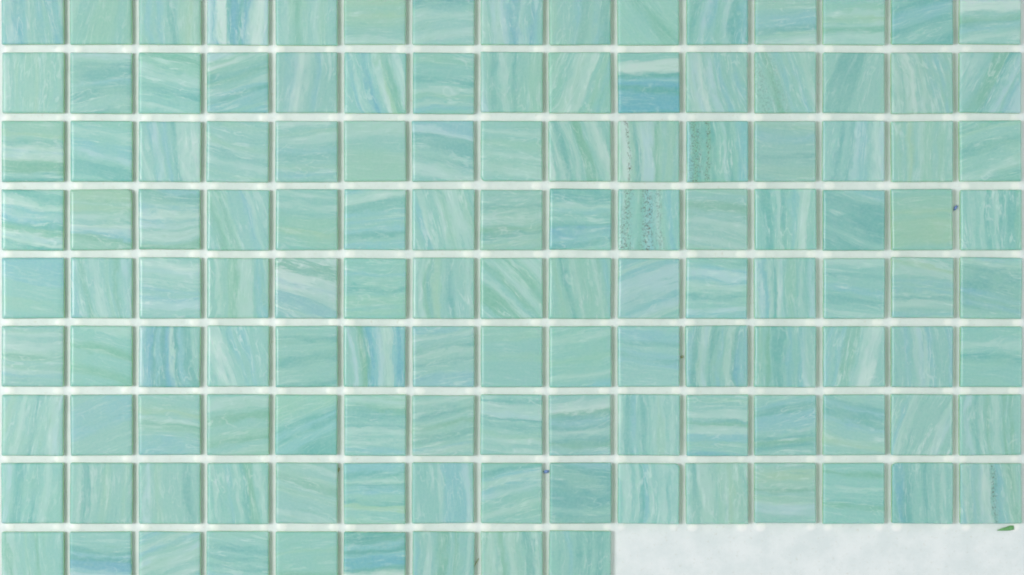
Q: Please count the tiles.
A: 129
